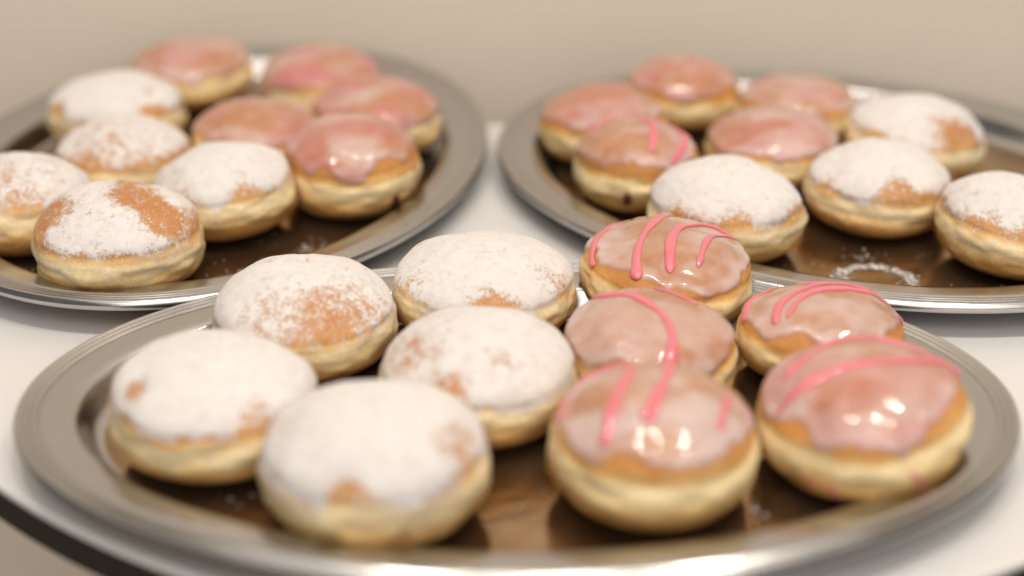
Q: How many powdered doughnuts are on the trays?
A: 14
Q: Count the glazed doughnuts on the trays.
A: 15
